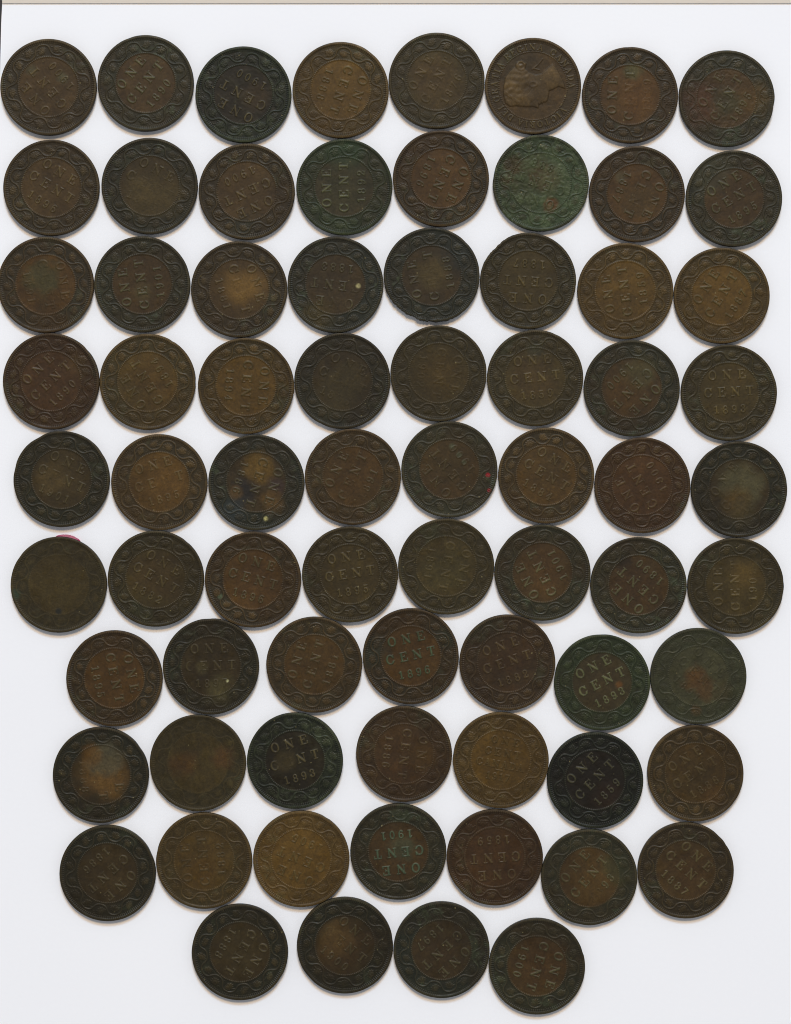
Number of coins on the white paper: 73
